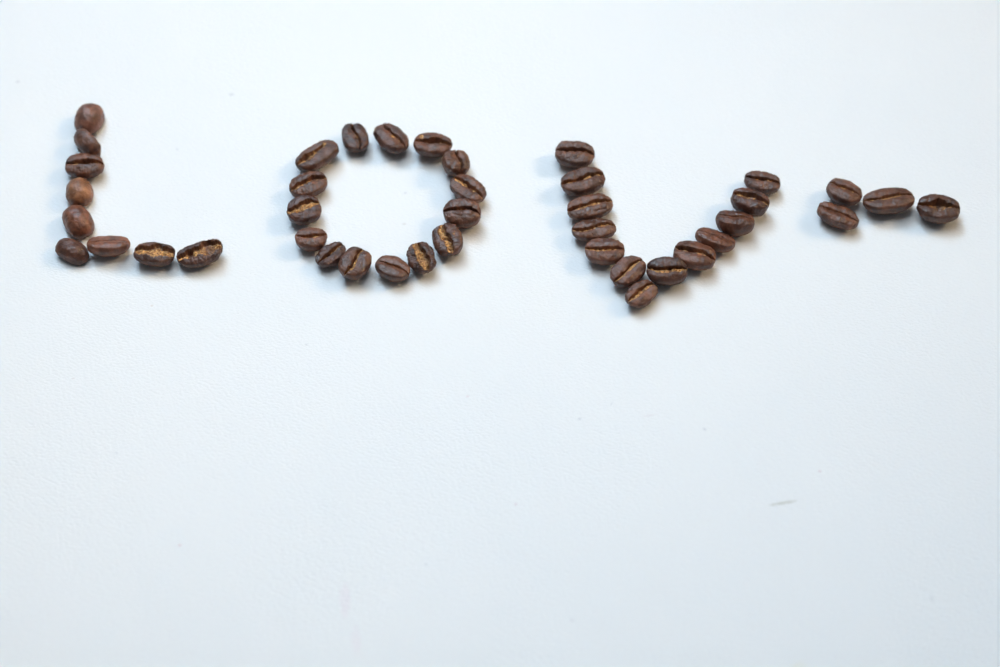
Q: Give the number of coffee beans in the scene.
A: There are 41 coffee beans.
